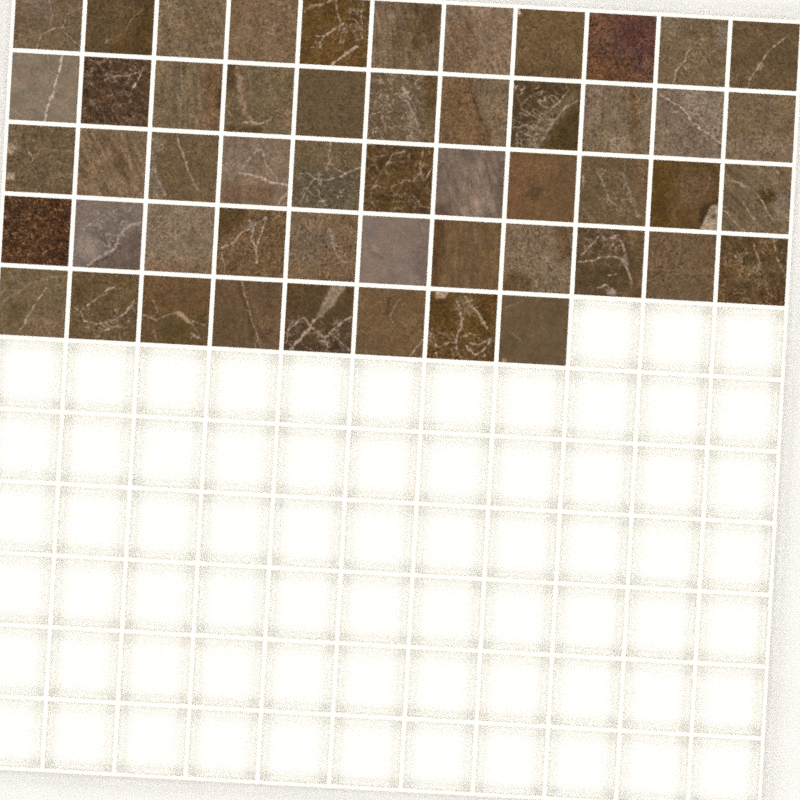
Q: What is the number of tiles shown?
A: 52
